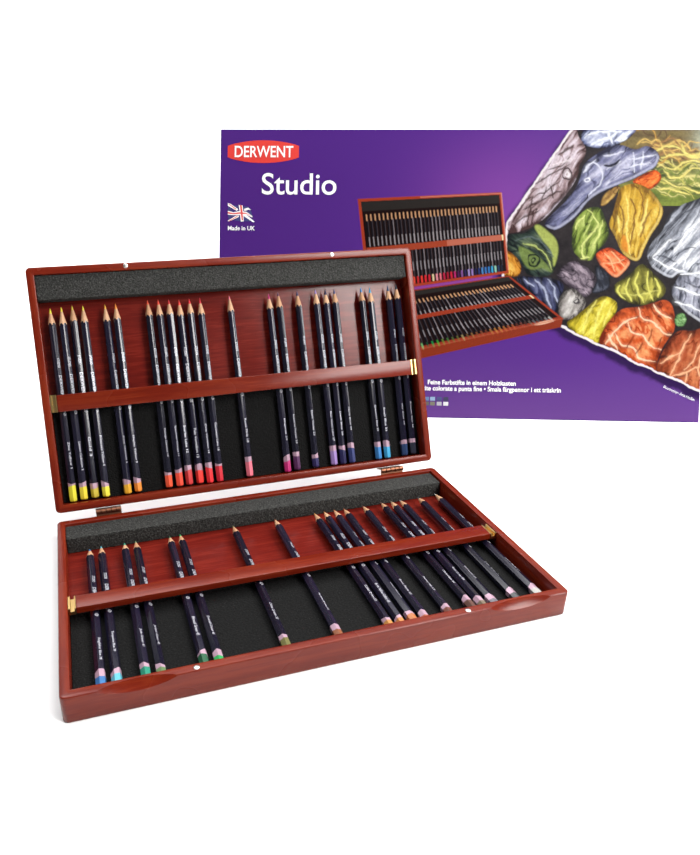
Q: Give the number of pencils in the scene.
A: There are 41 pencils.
